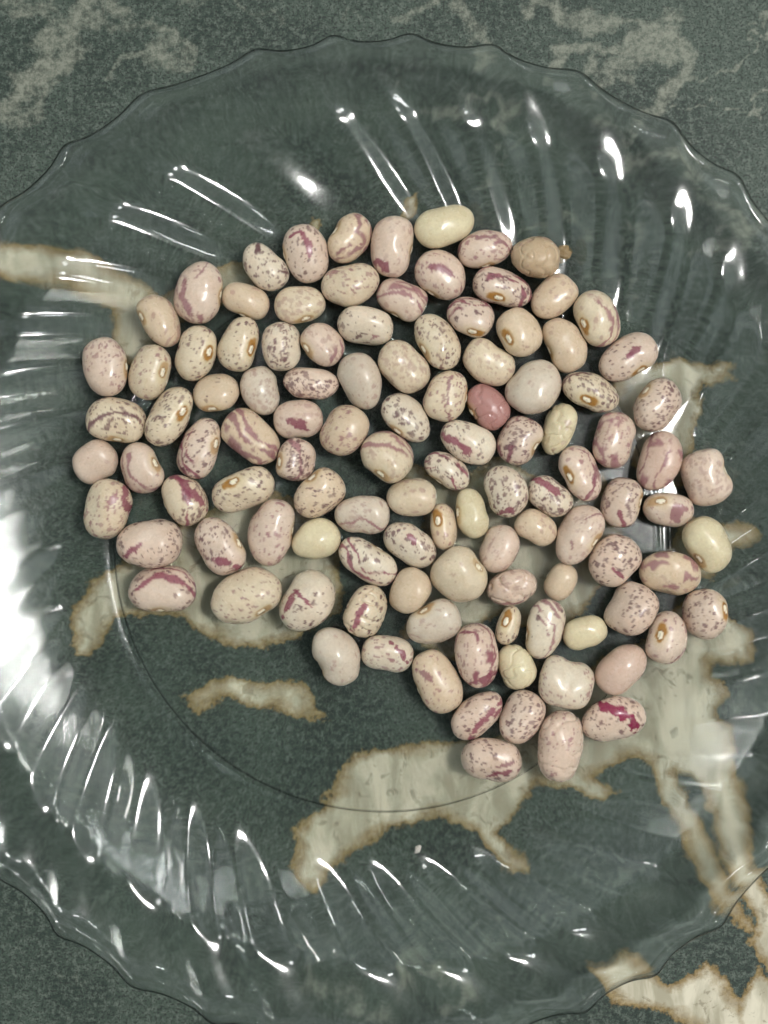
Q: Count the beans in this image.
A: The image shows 110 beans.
